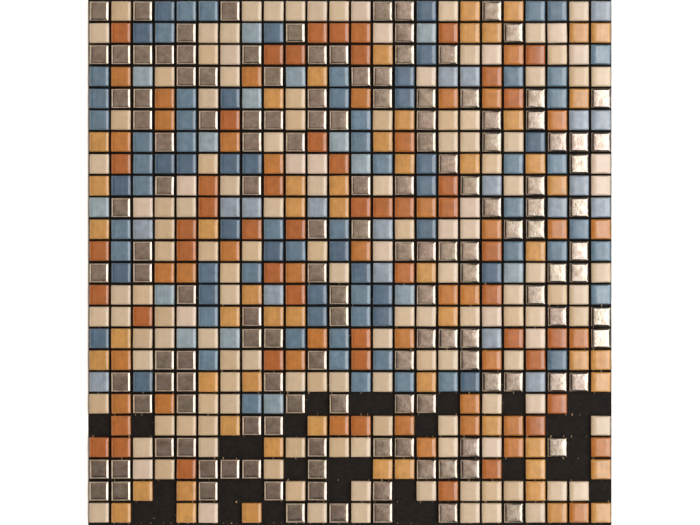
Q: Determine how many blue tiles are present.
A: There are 116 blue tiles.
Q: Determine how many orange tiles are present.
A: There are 148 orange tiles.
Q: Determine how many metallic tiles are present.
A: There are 140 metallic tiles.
